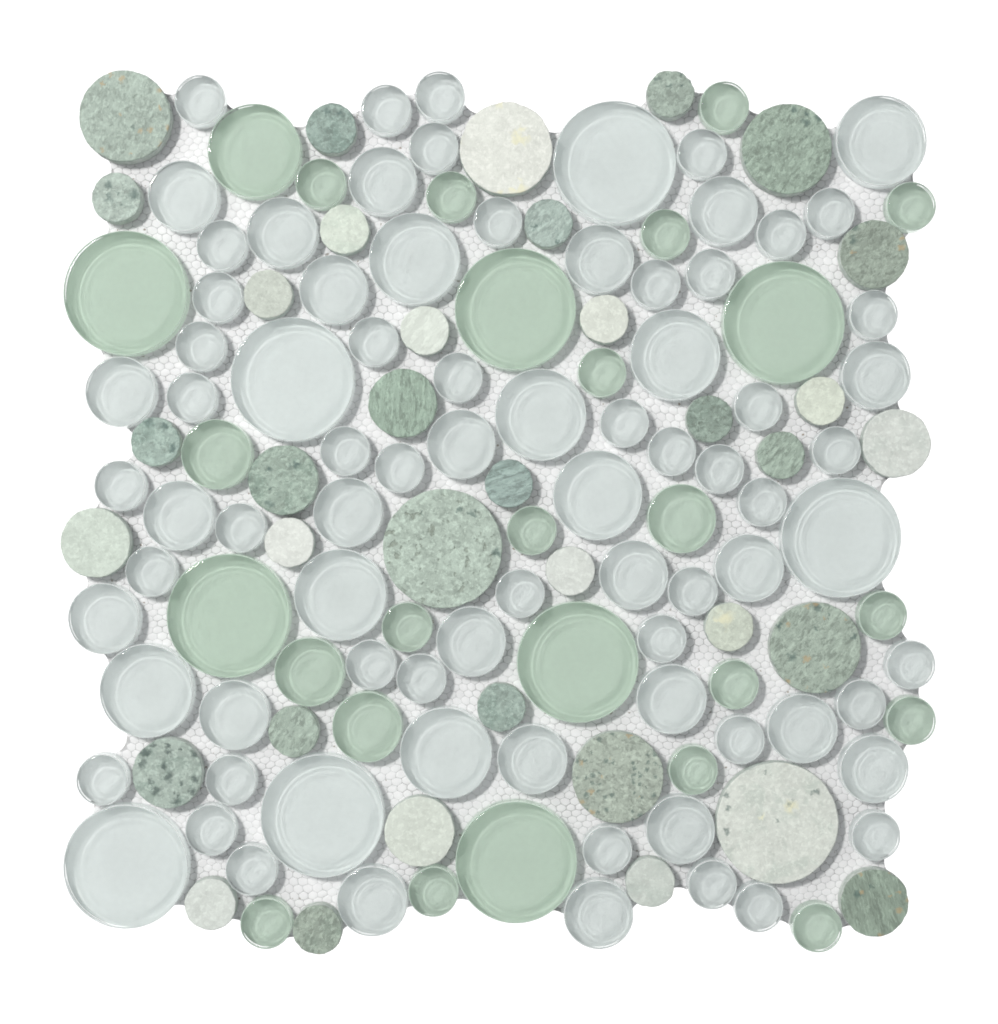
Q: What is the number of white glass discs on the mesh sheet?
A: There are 80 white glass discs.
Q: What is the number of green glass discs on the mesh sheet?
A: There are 26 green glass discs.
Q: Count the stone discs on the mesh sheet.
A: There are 36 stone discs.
